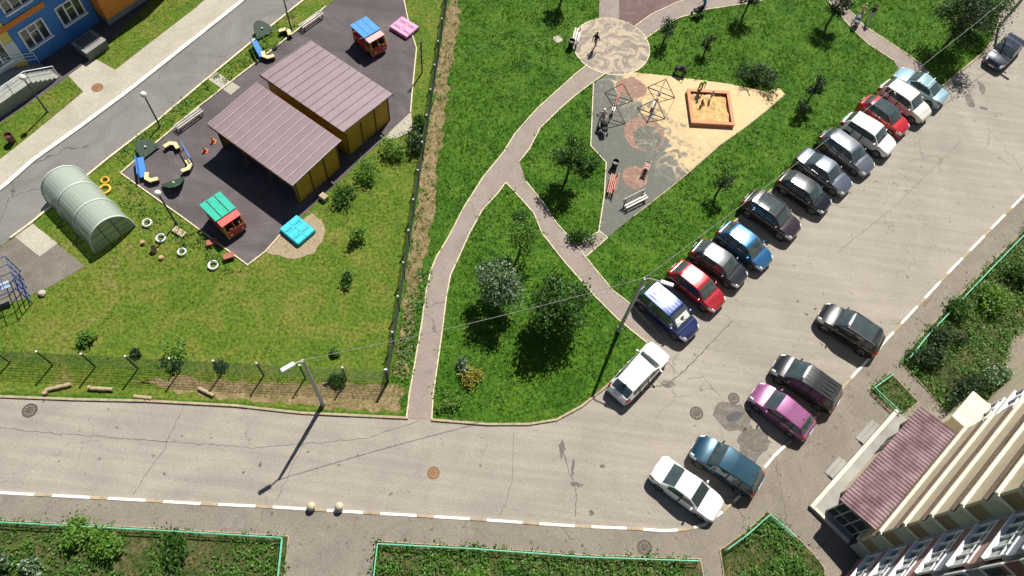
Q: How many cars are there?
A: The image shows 19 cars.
